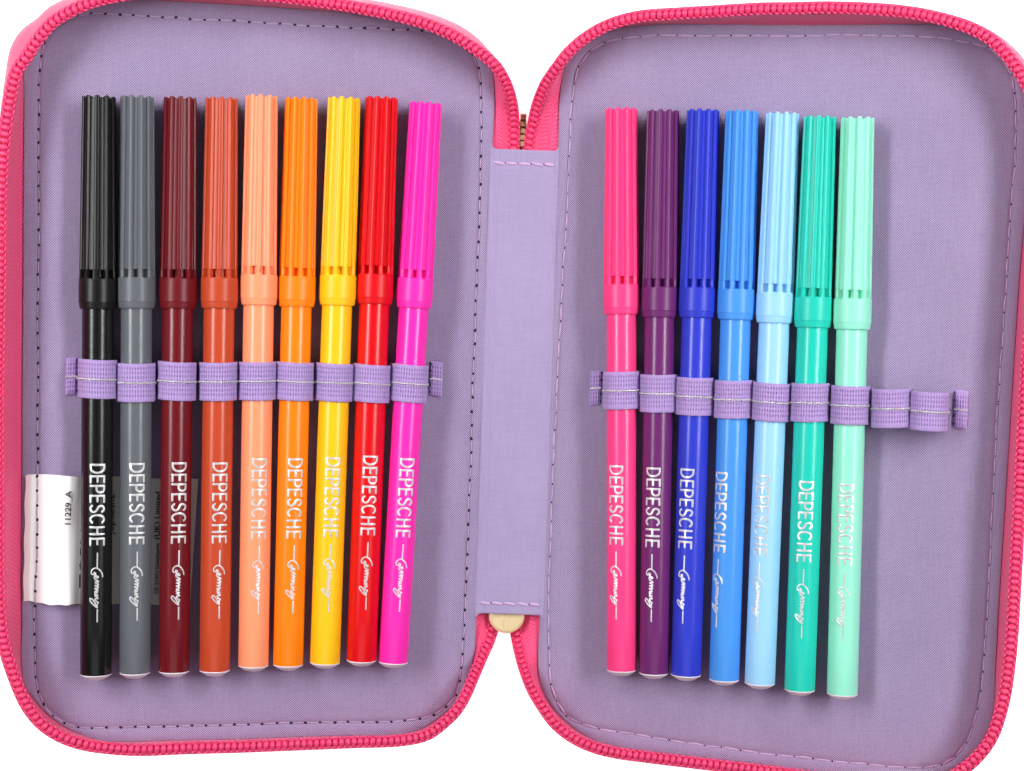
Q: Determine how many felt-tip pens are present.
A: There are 16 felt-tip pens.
